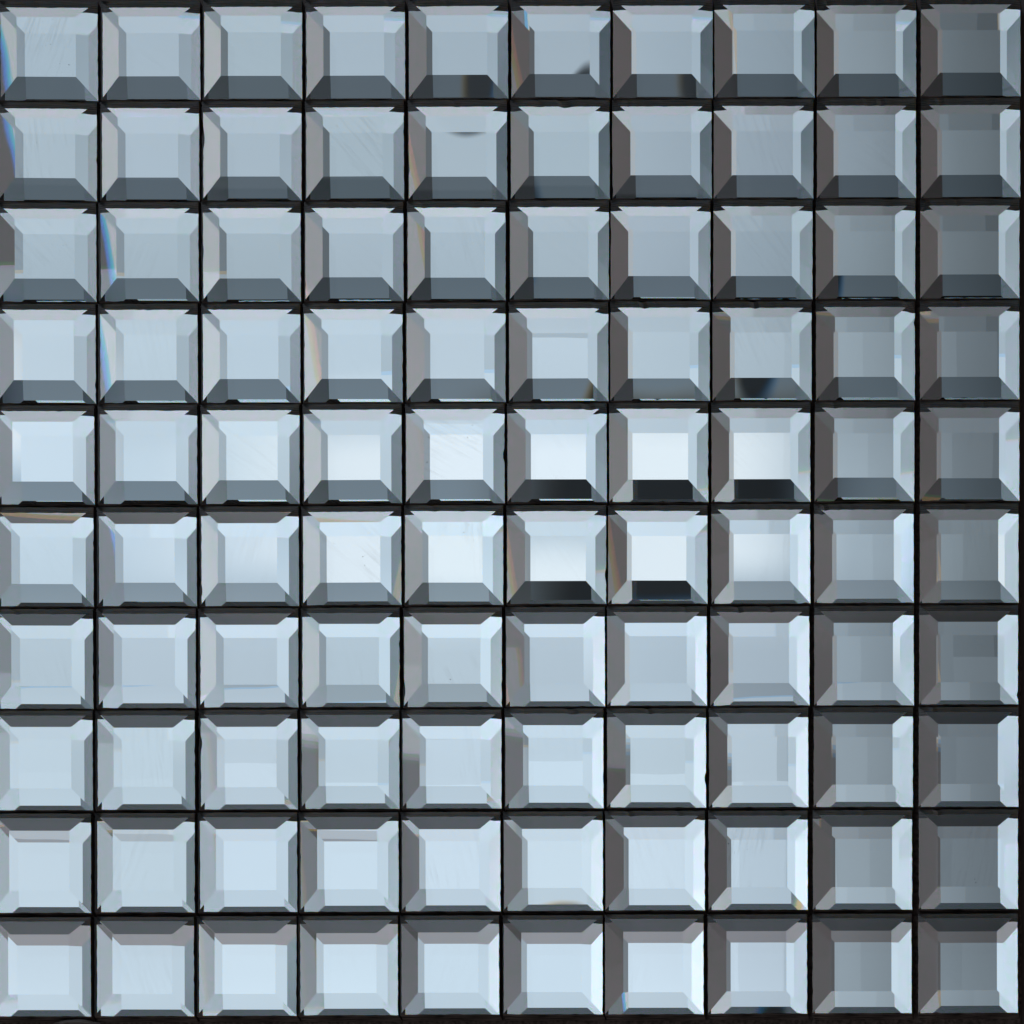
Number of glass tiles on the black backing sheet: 100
